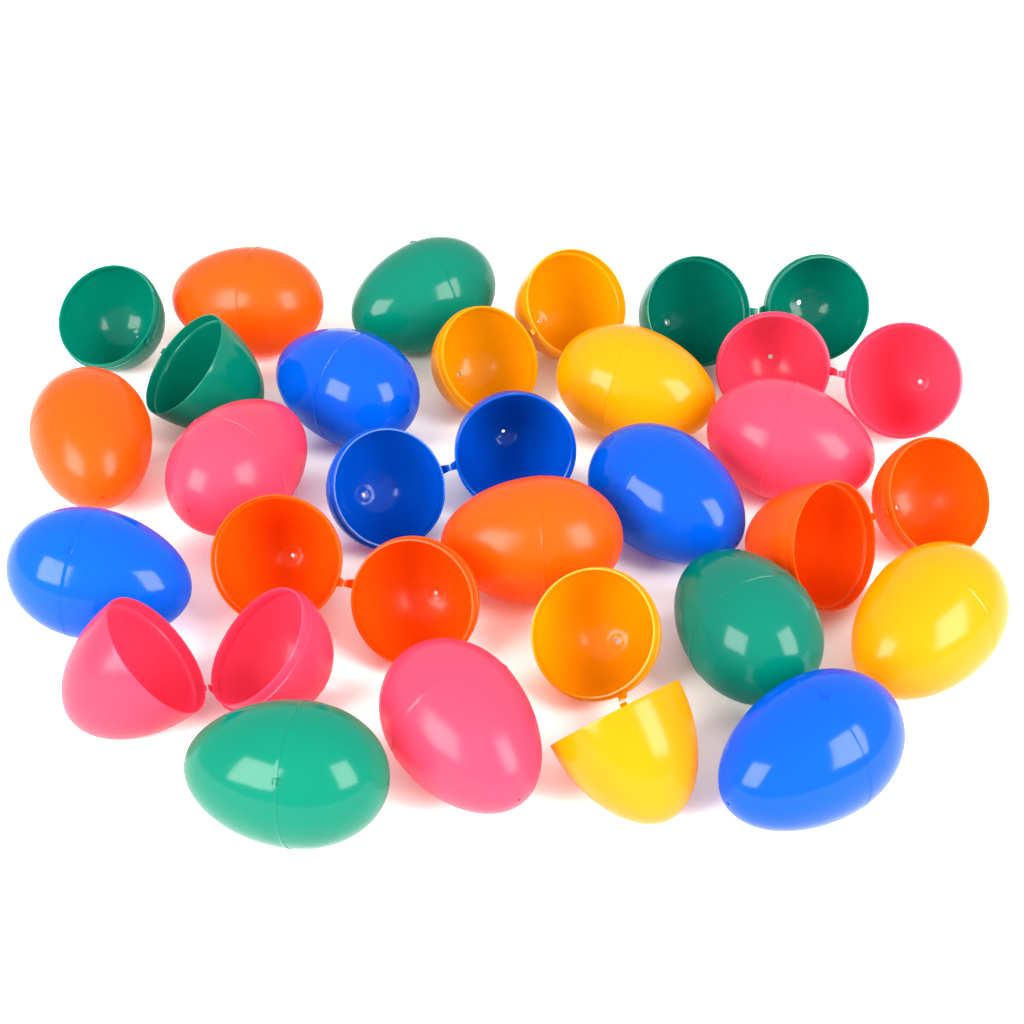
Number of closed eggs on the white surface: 15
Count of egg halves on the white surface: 18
